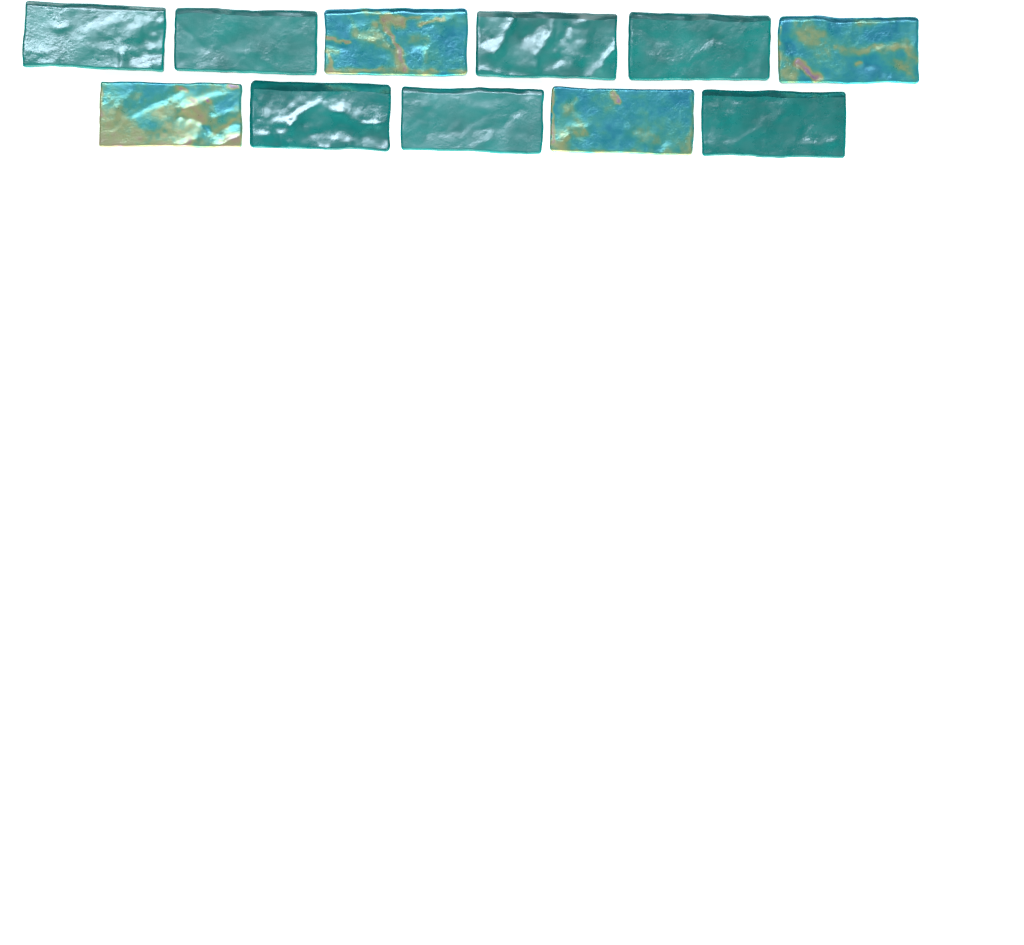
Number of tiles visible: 11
